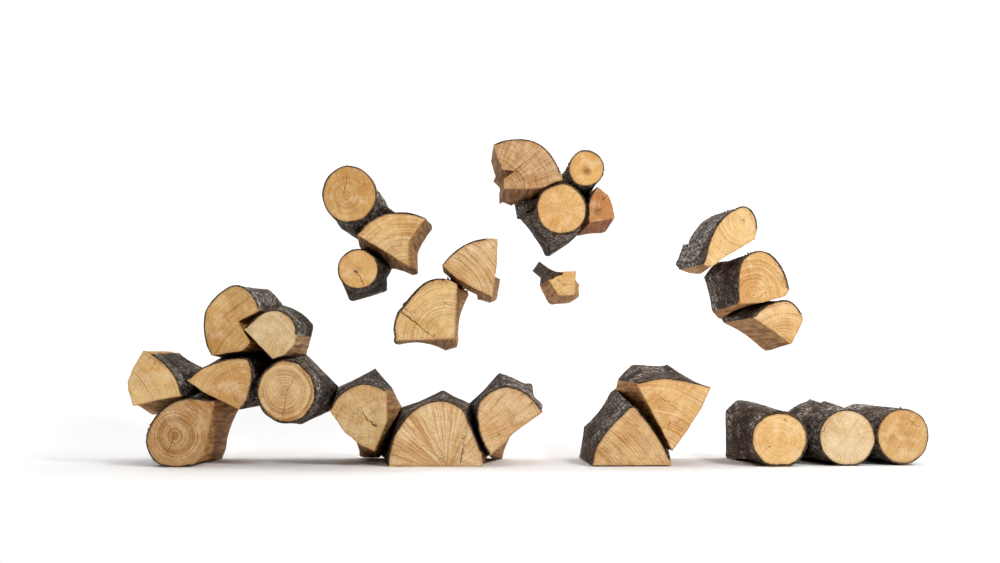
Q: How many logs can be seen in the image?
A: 27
